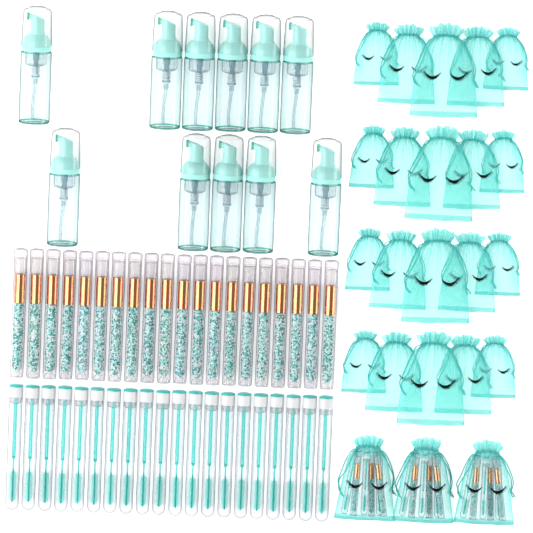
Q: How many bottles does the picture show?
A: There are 11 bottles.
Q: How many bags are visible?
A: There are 23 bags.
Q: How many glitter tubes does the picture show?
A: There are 29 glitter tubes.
